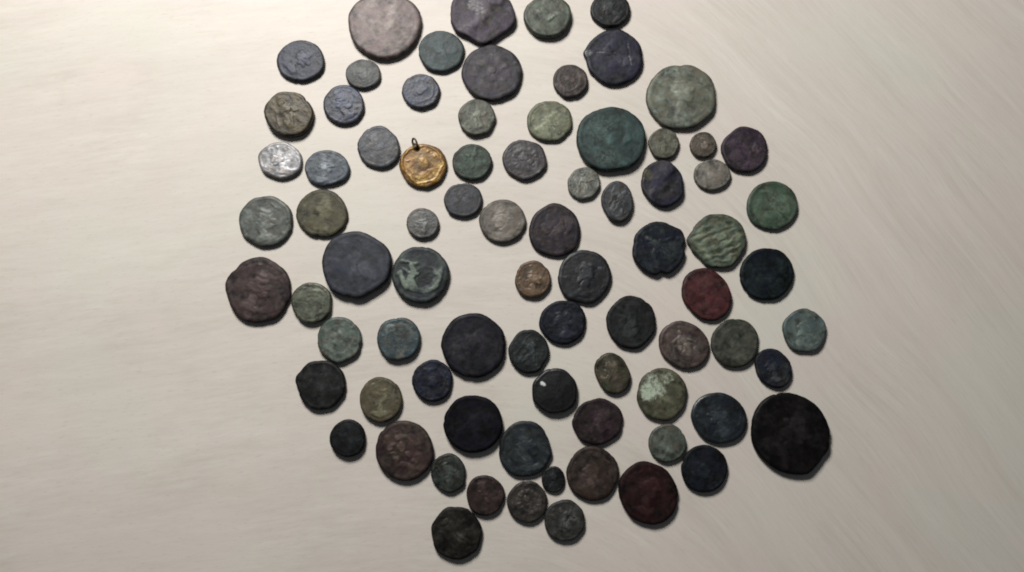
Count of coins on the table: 80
